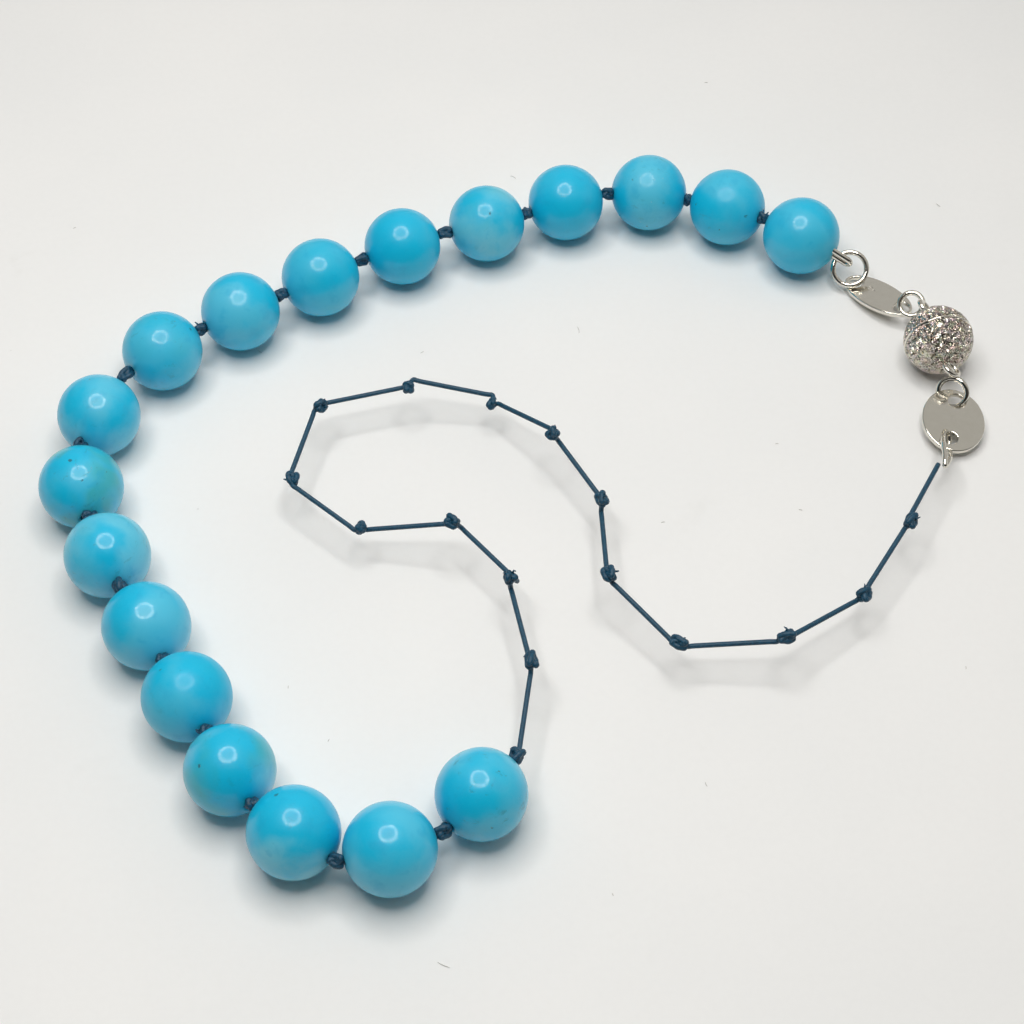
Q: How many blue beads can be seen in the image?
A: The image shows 18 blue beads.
